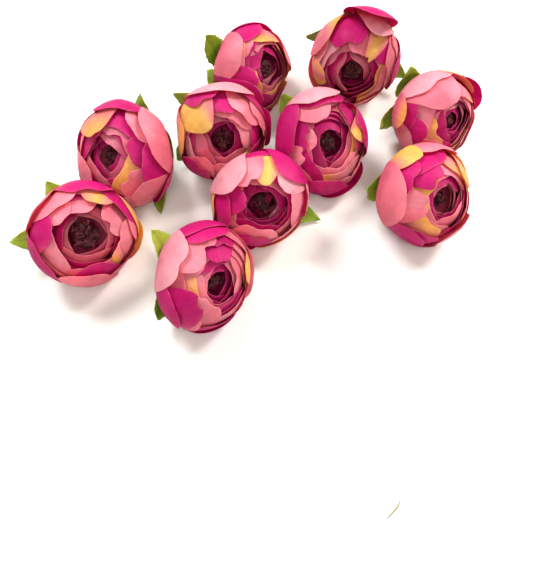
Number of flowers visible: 10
